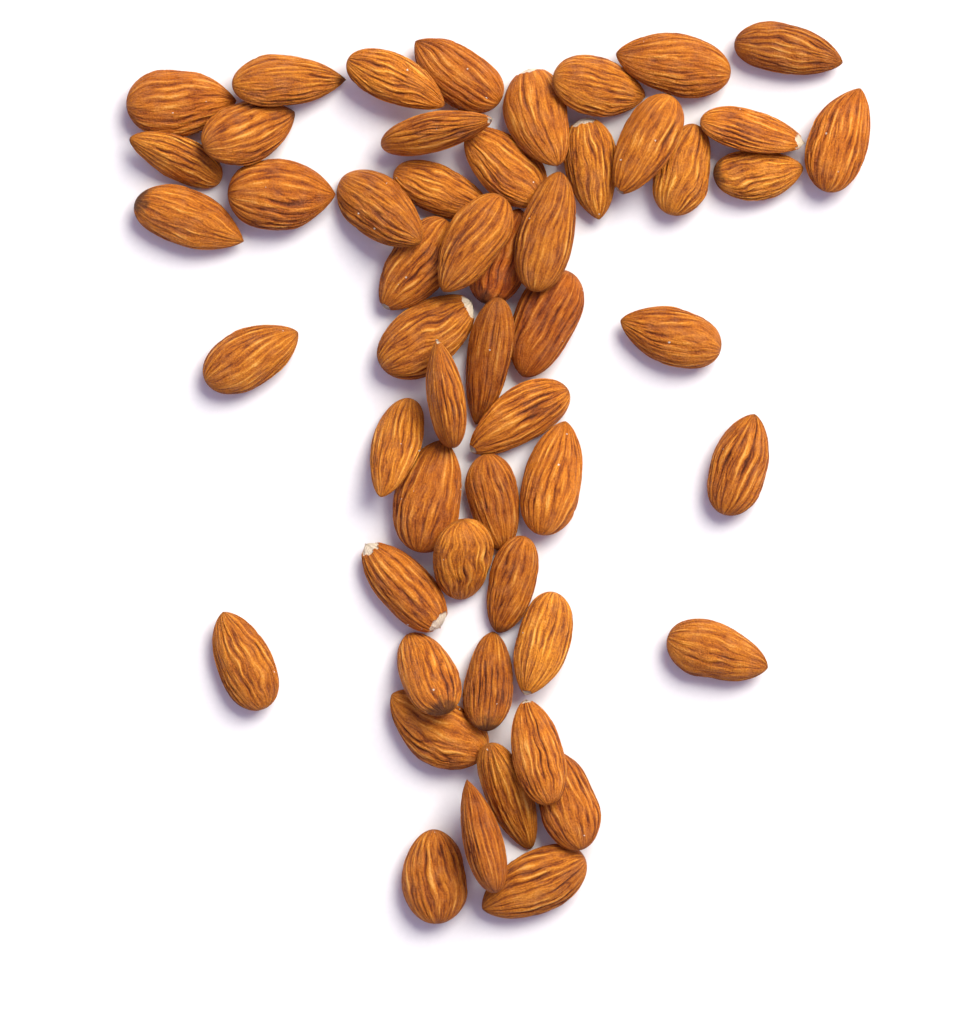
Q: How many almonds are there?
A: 53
